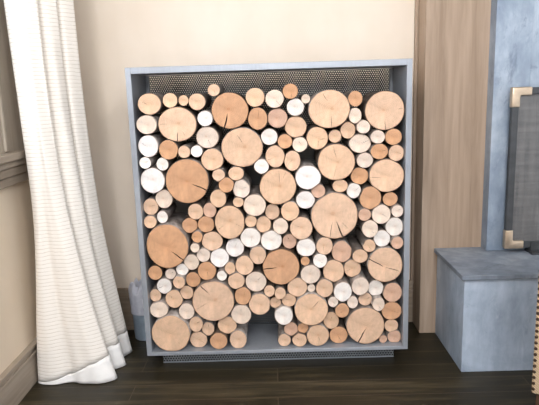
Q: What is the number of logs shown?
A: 171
